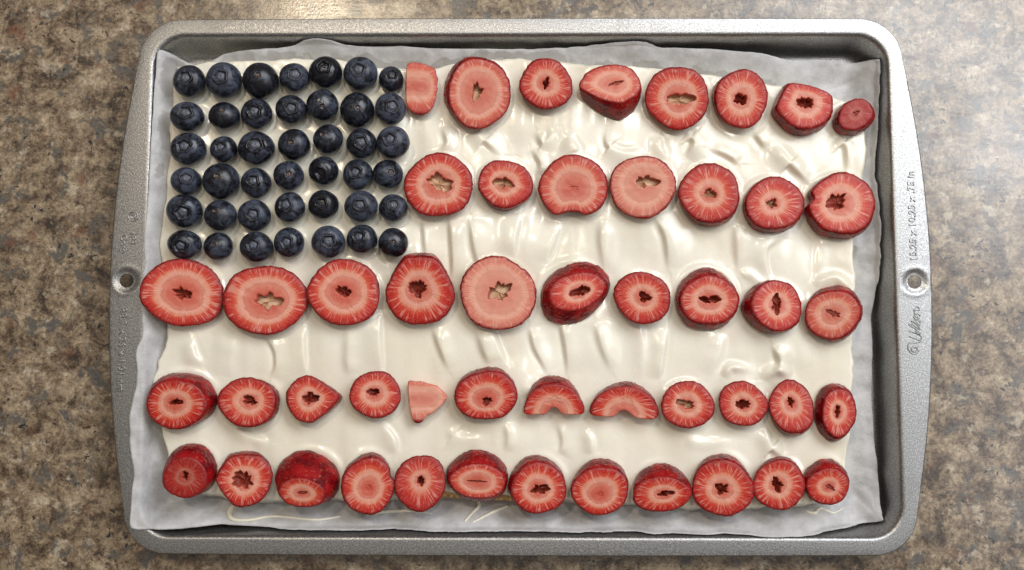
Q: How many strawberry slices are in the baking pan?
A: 49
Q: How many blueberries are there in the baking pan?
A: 42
